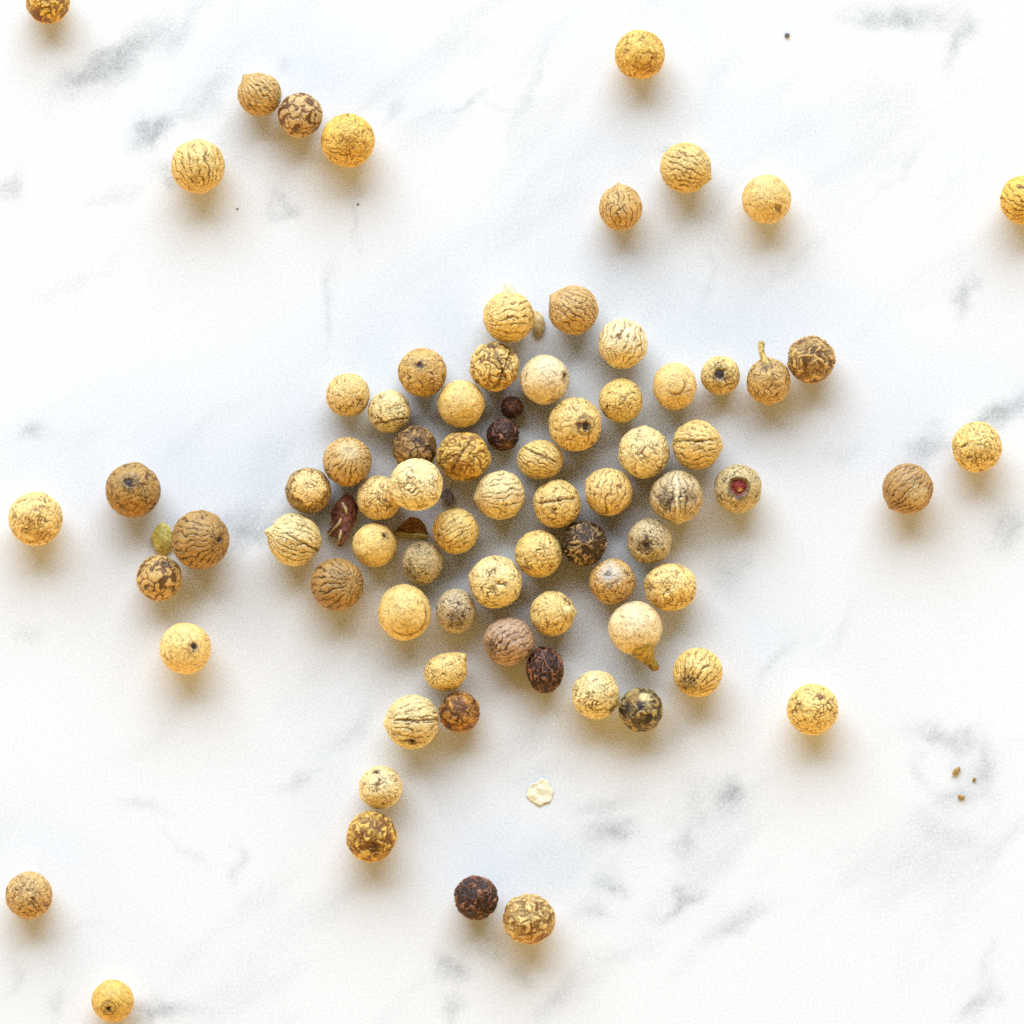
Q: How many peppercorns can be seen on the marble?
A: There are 78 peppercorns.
